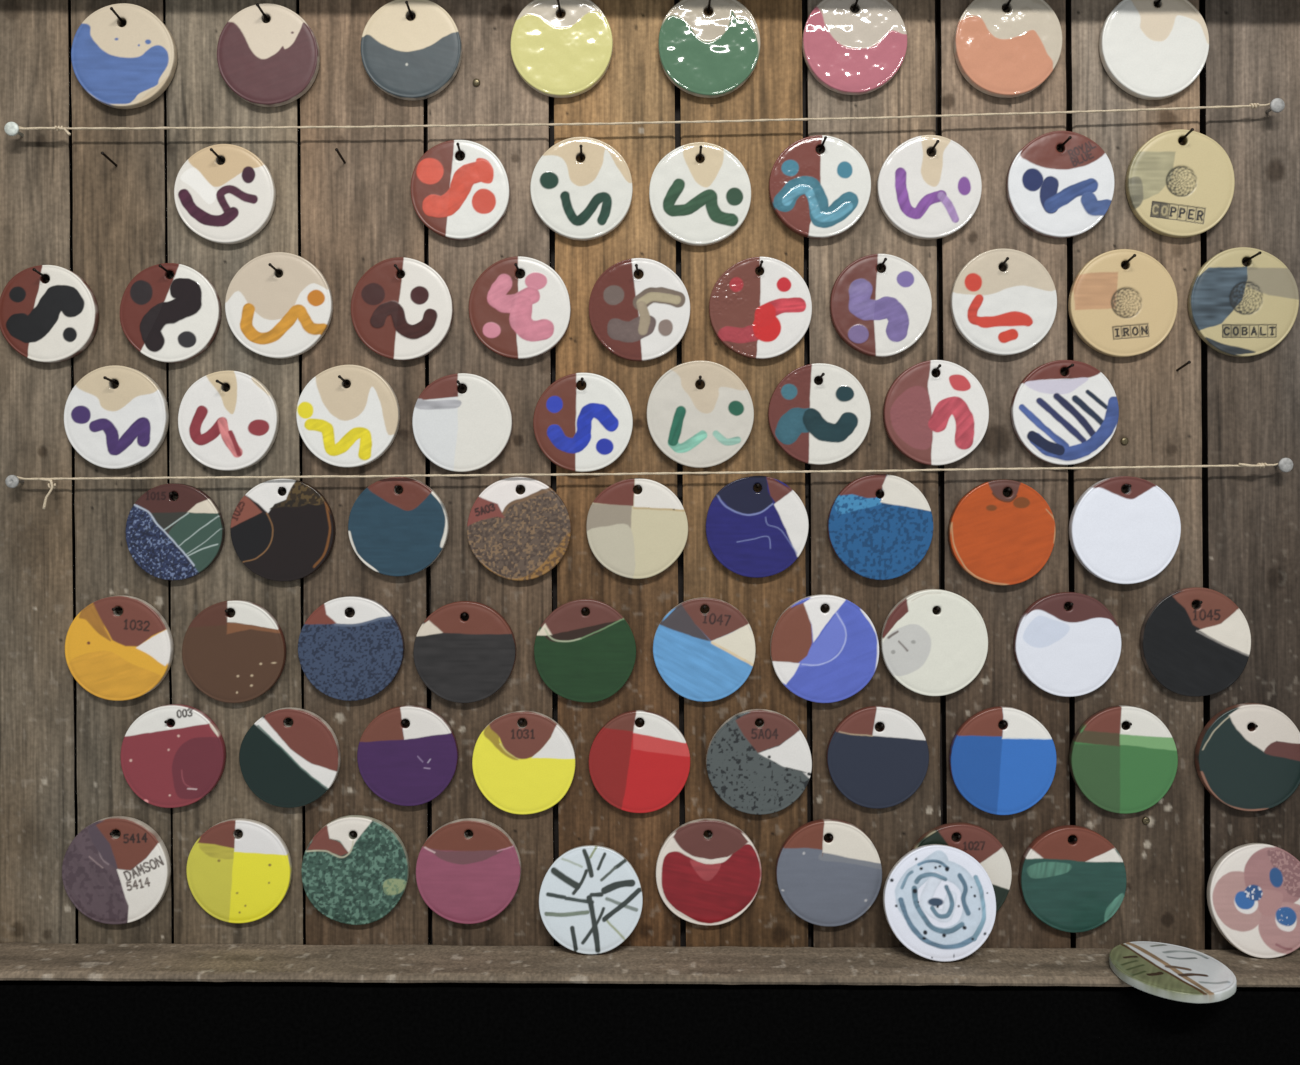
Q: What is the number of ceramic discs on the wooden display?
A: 77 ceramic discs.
